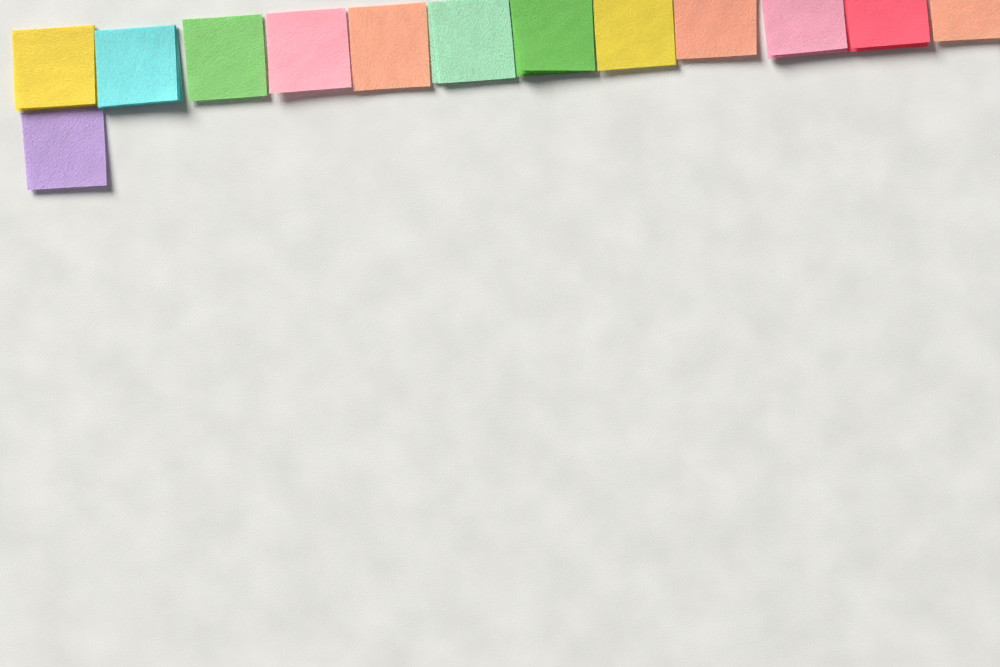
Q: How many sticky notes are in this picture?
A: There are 13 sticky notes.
